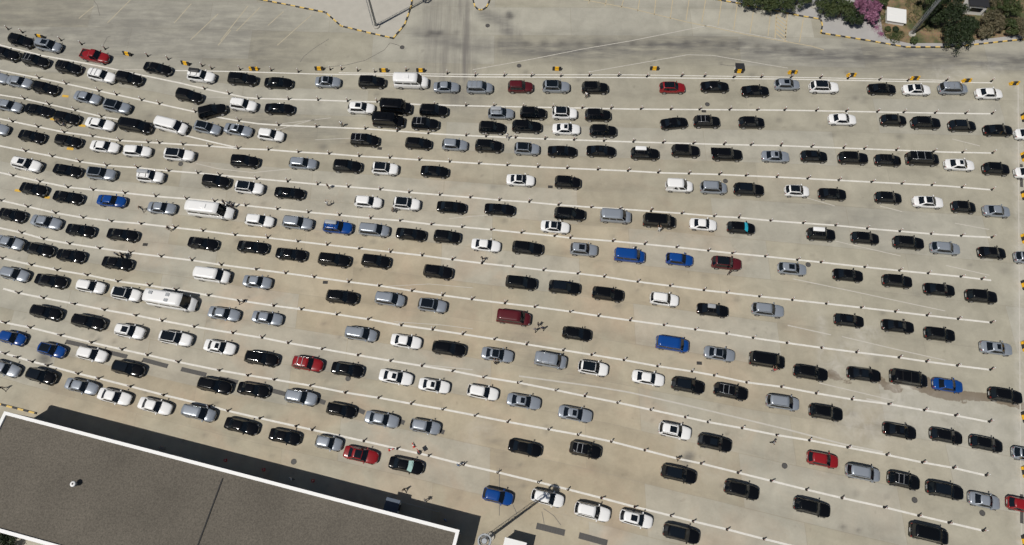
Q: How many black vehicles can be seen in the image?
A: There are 136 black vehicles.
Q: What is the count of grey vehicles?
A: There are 58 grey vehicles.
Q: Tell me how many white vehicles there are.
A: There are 56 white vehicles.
